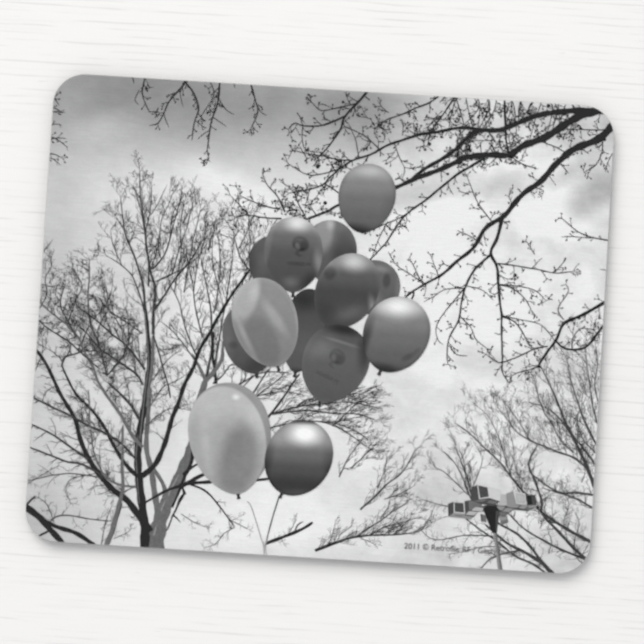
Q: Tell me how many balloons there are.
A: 13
